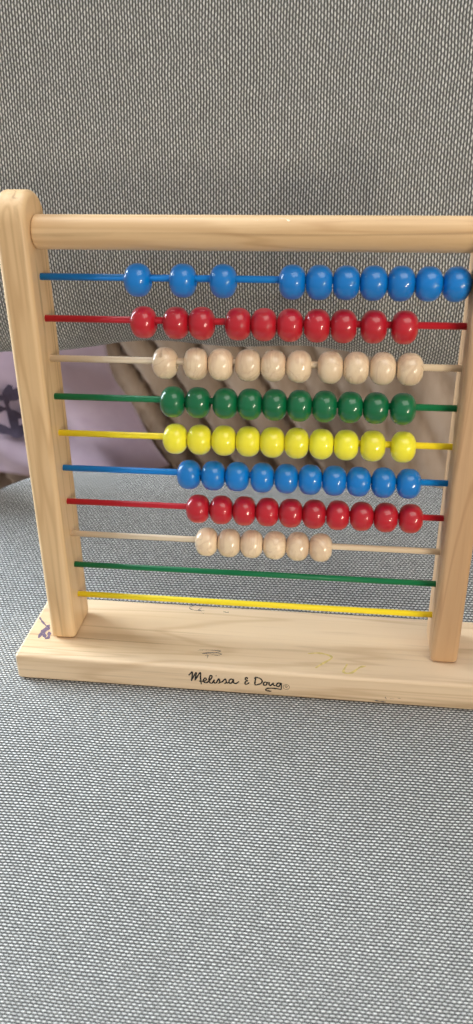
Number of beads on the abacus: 76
